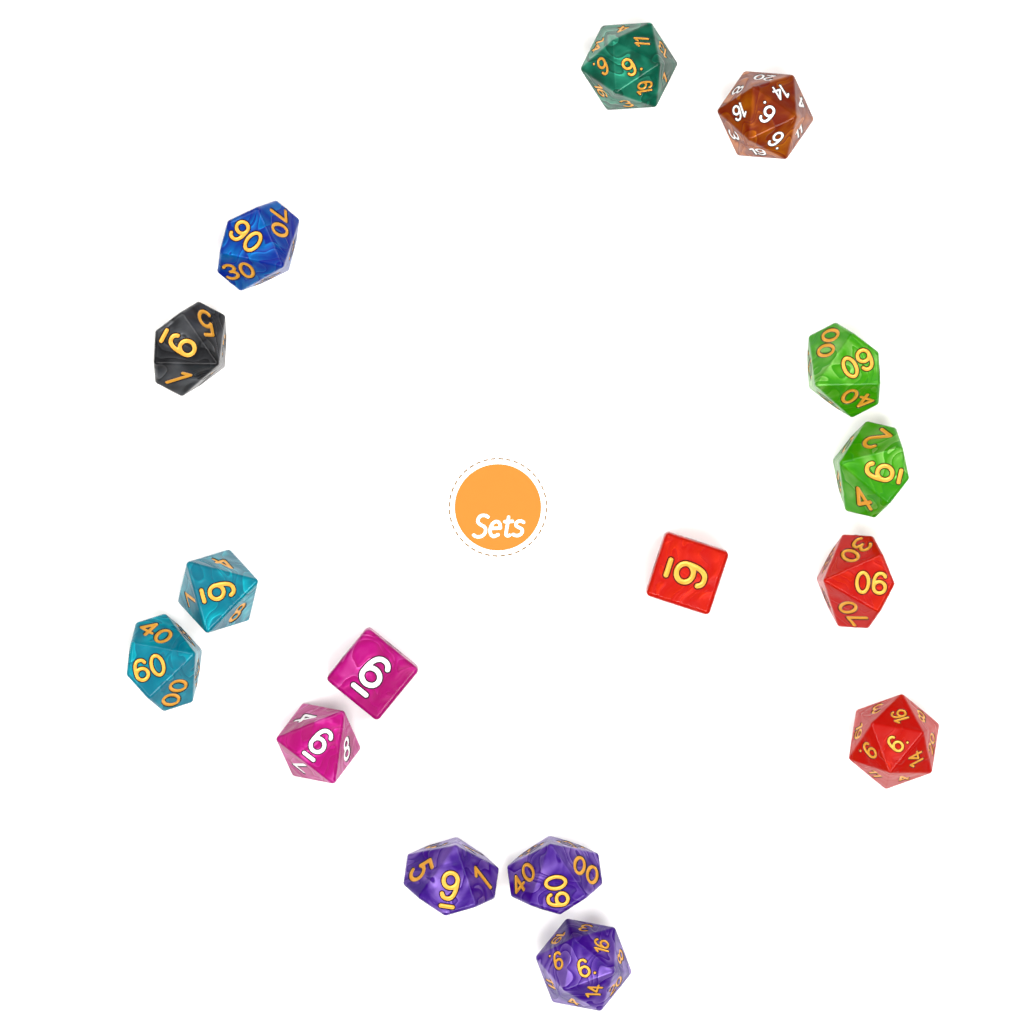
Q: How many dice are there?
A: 16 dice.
